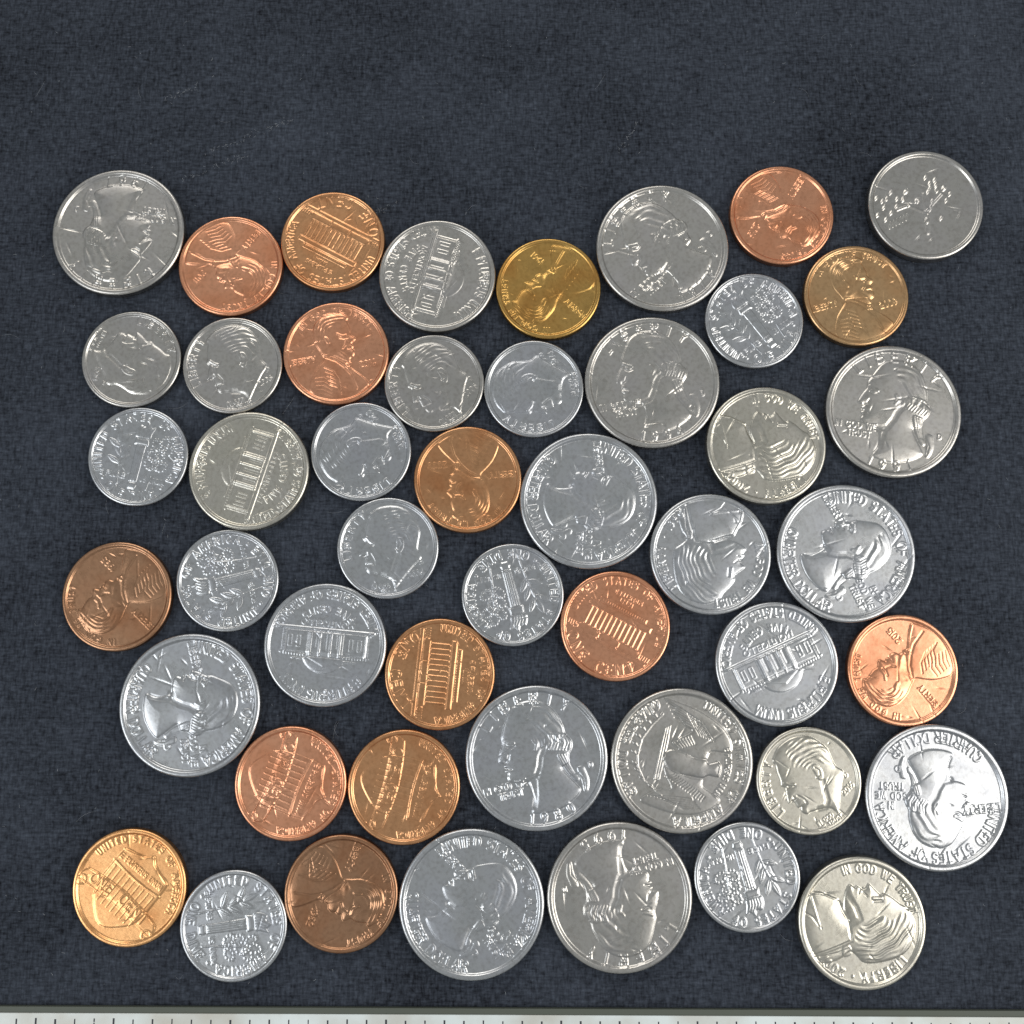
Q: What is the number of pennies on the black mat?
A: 15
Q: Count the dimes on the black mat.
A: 13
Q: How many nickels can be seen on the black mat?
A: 8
